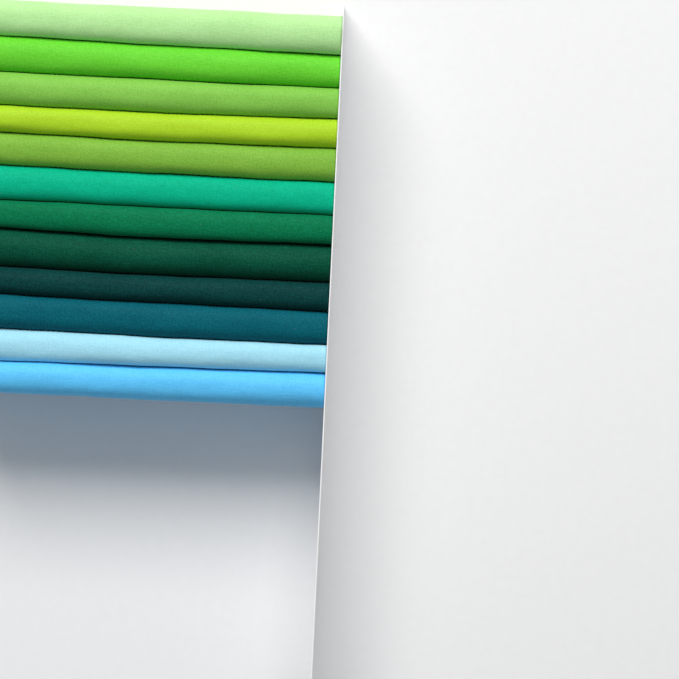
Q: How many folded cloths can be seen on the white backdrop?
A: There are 12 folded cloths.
